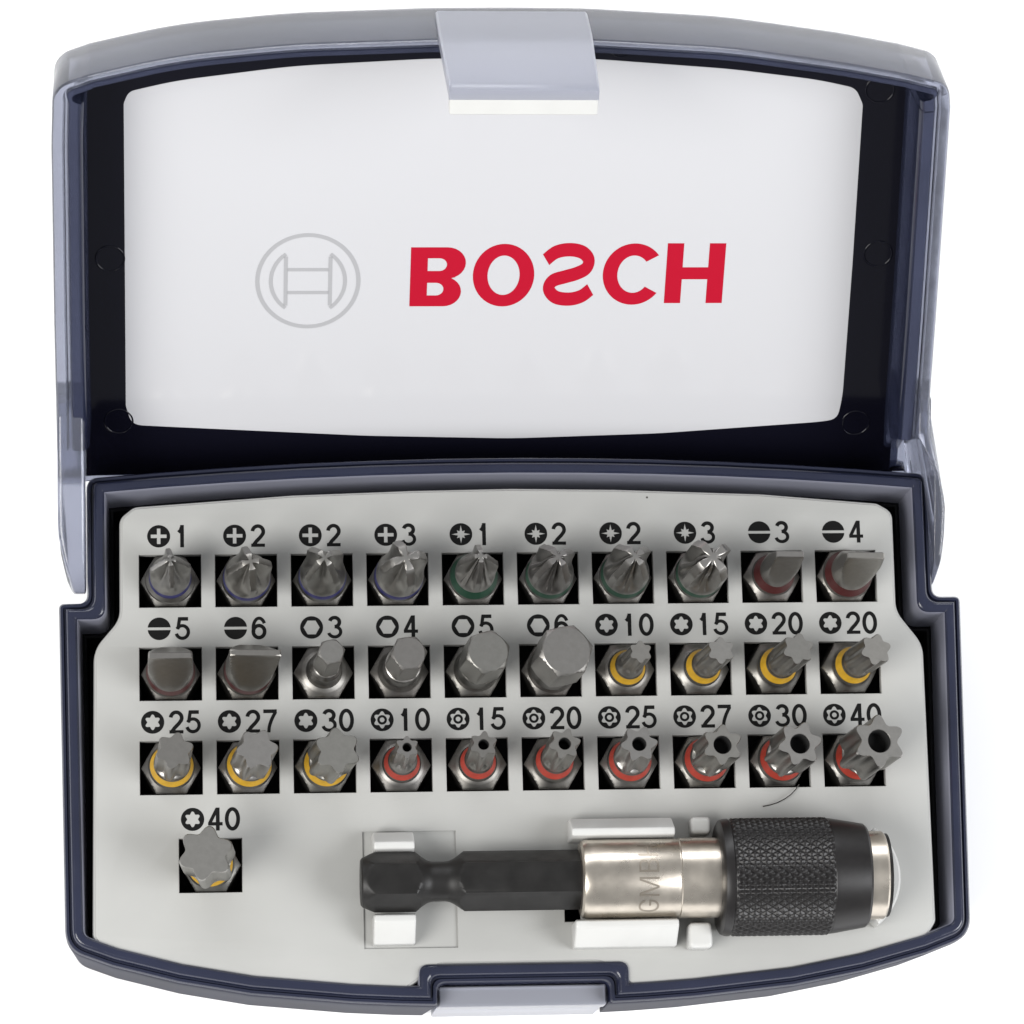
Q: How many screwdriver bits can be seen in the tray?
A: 31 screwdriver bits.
